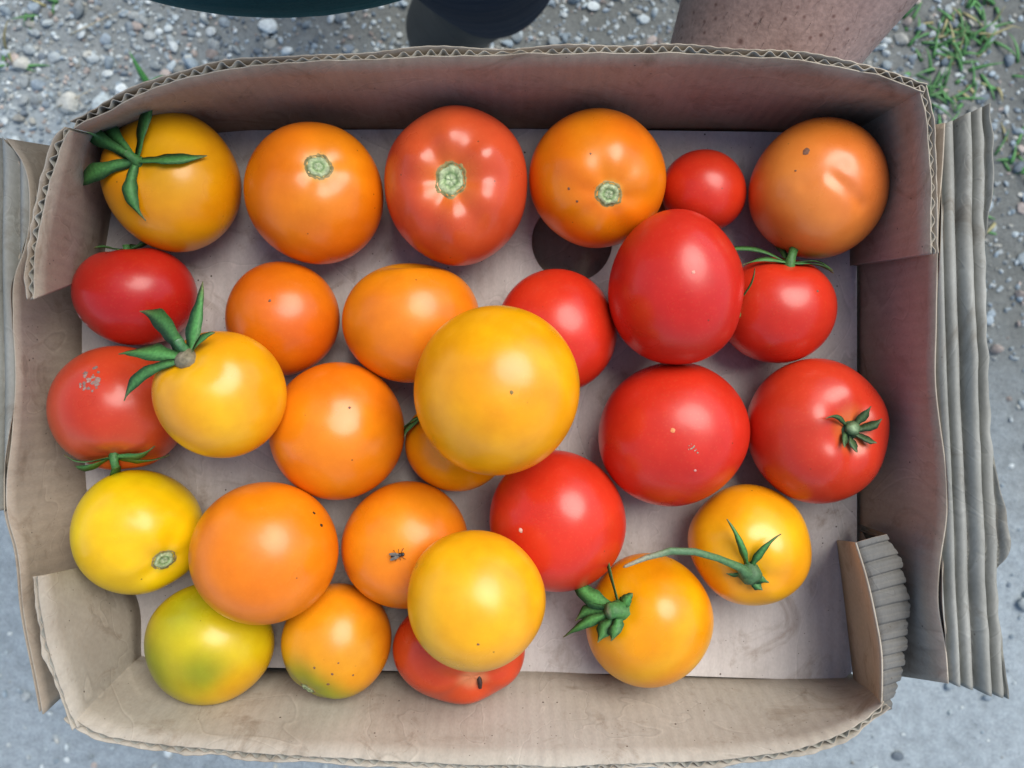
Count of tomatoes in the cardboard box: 29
